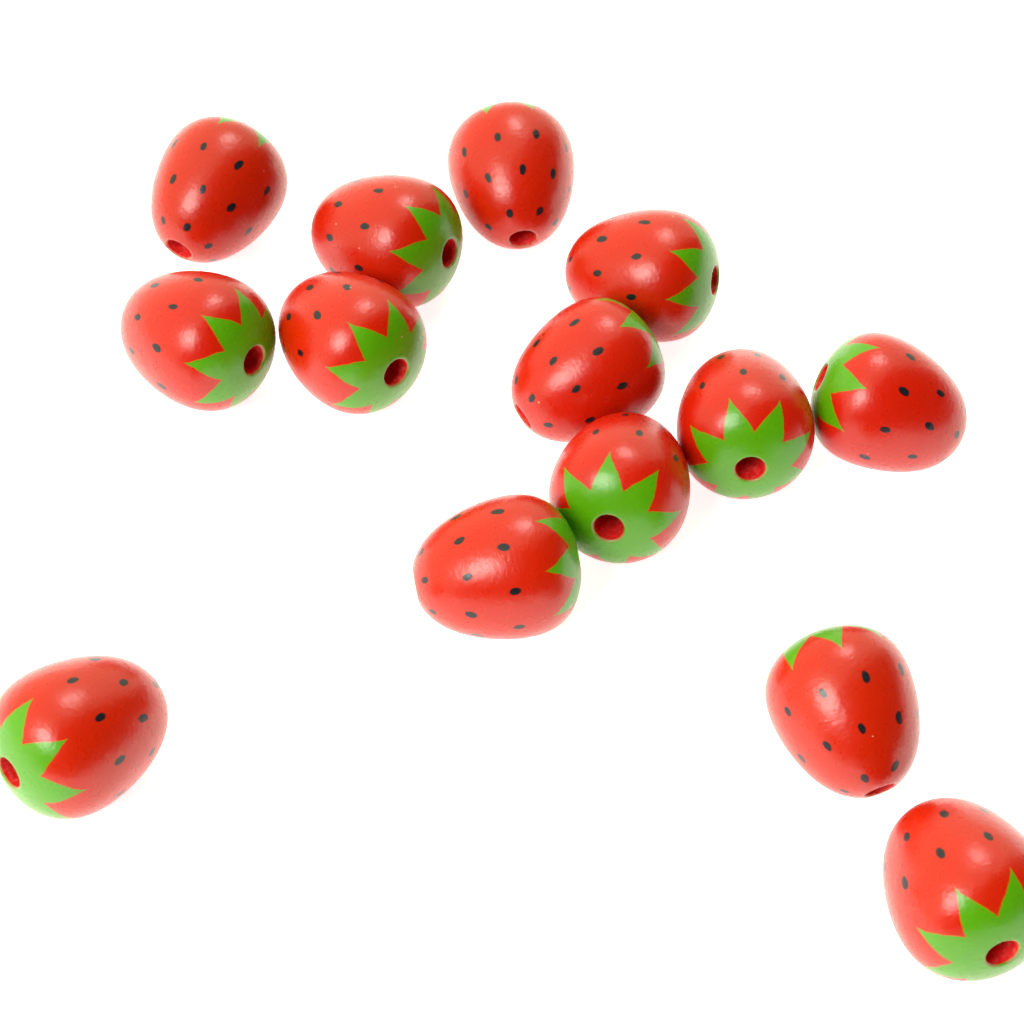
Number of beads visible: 14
